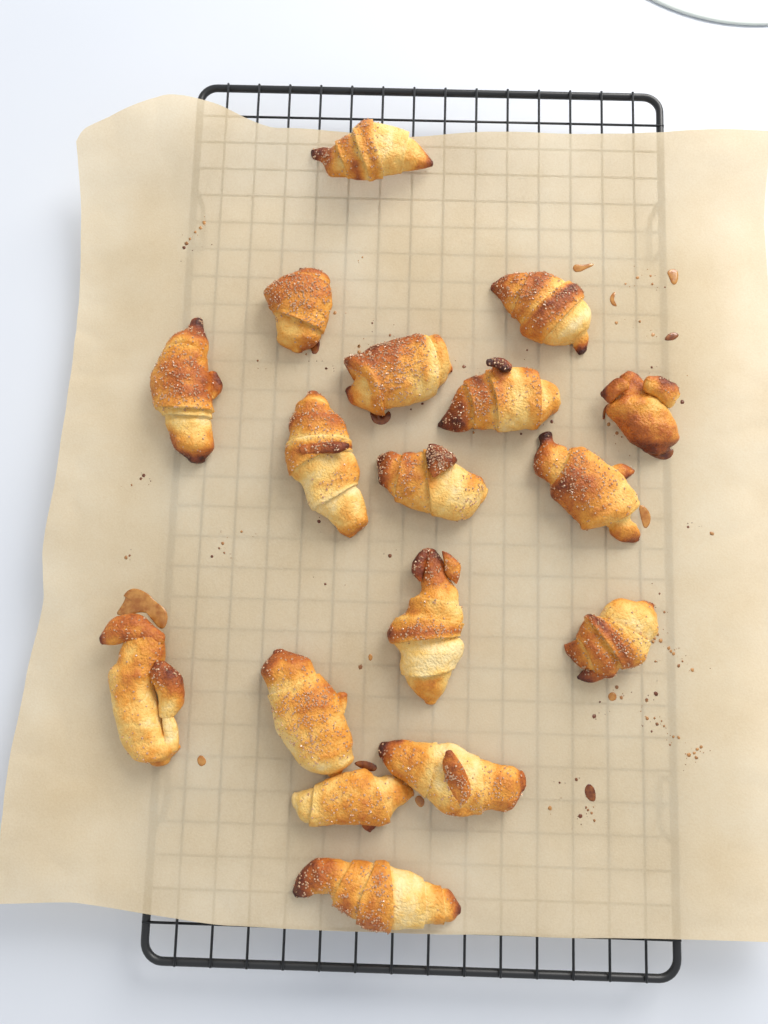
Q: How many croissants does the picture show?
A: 17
